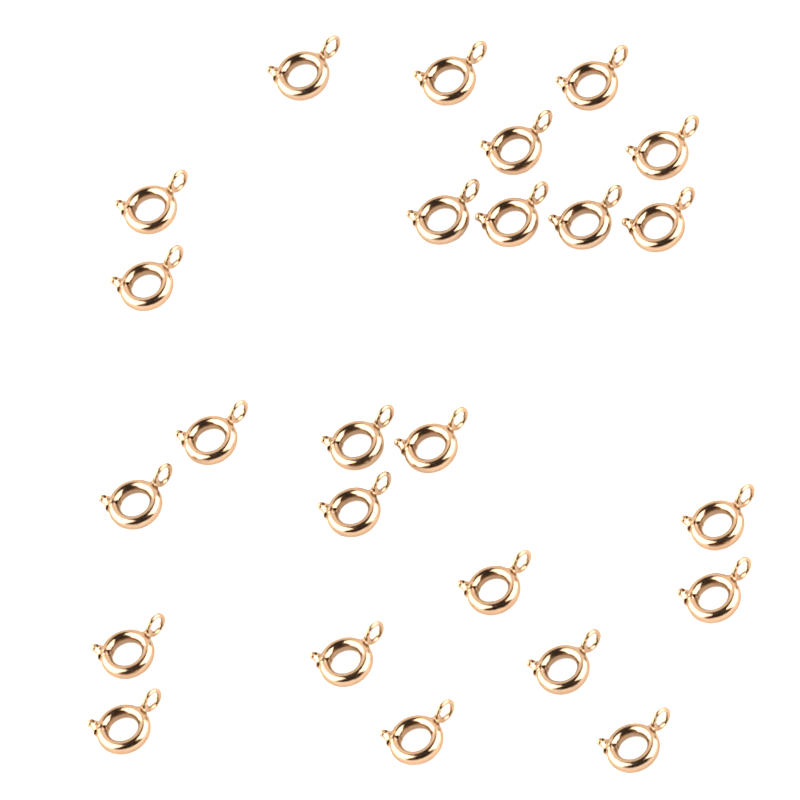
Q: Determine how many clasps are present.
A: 25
